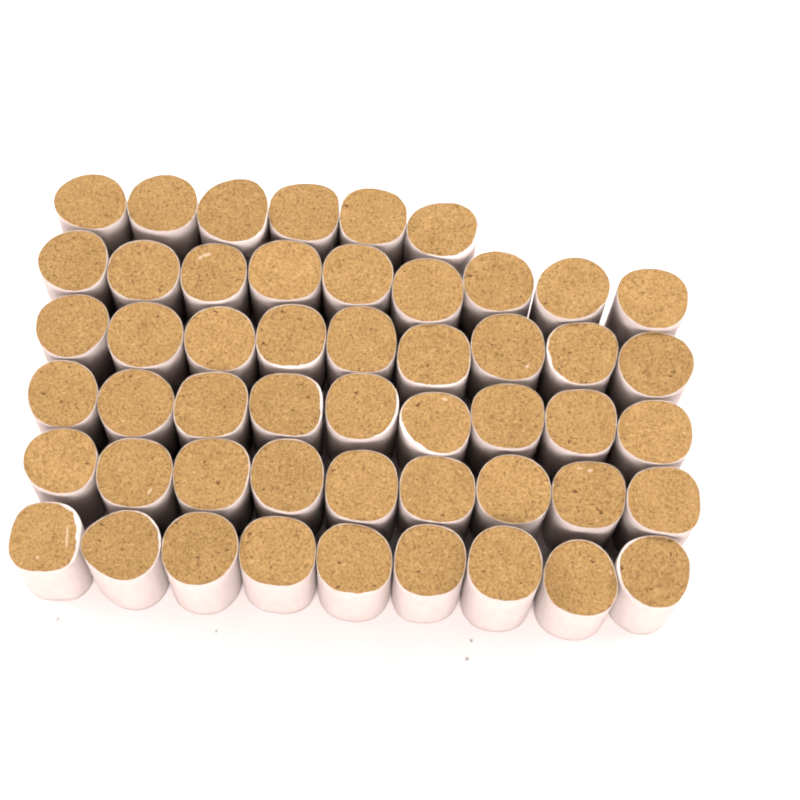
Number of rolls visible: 51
